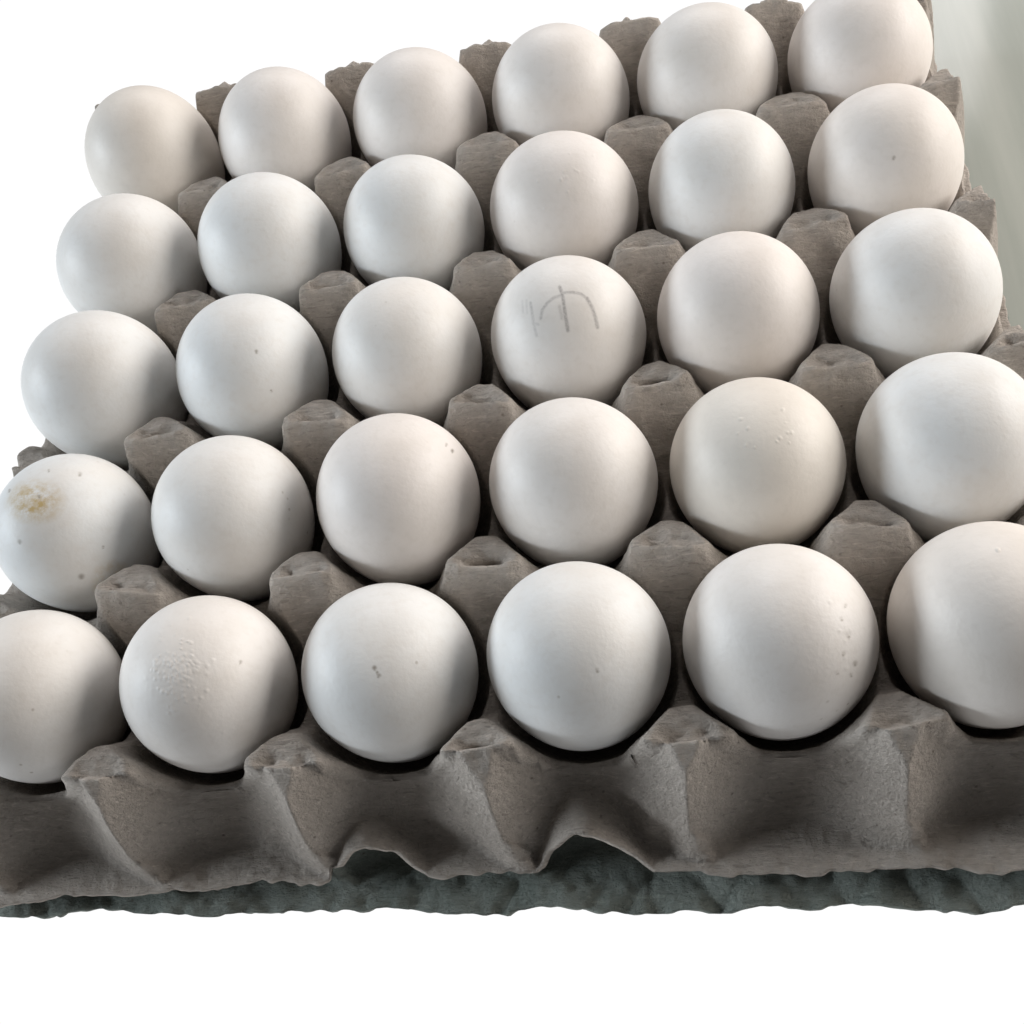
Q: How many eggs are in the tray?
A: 30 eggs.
